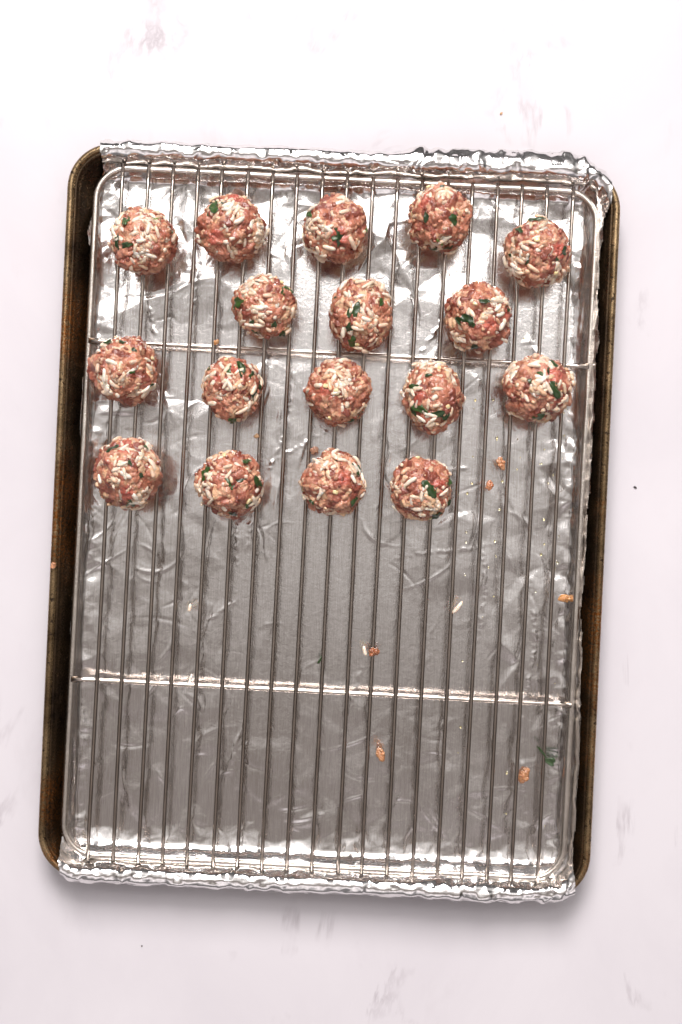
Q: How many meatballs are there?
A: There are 17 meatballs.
